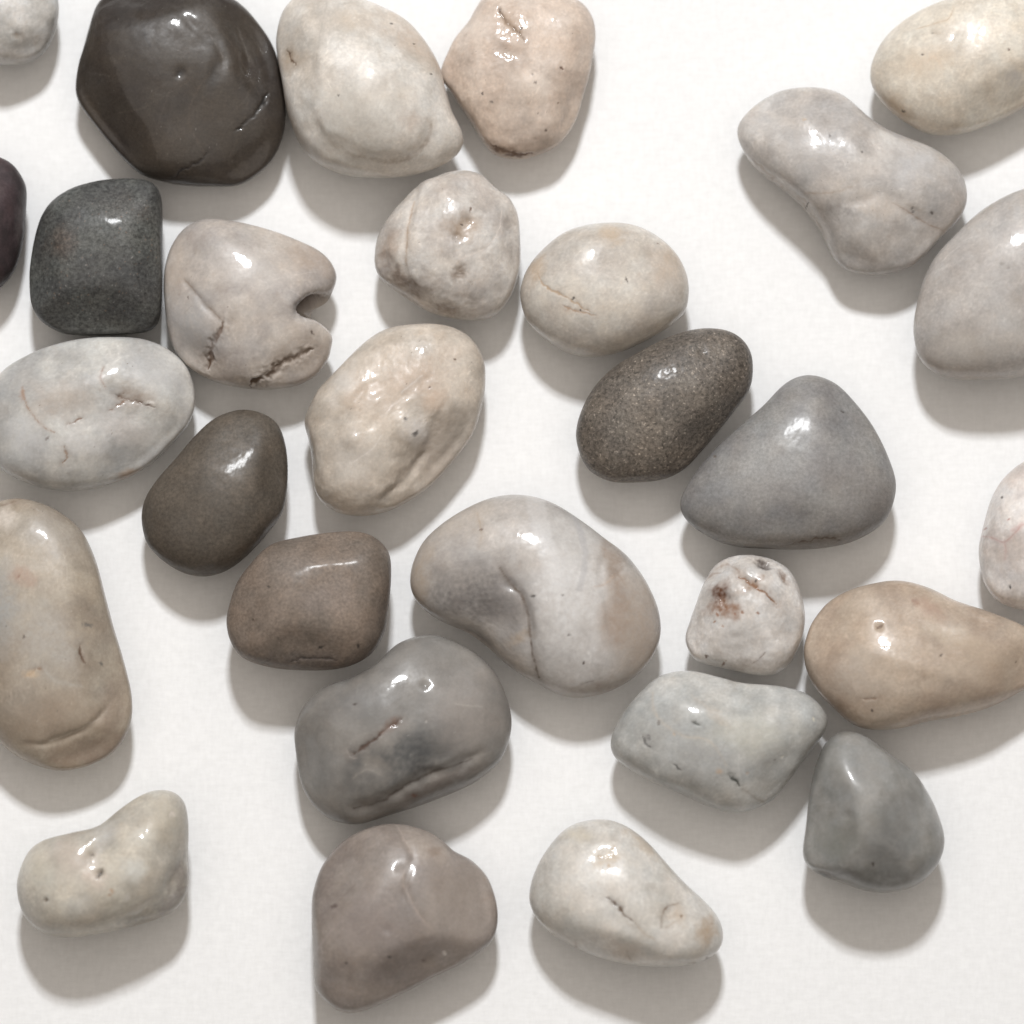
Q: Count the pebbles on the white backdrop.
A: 29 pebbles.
